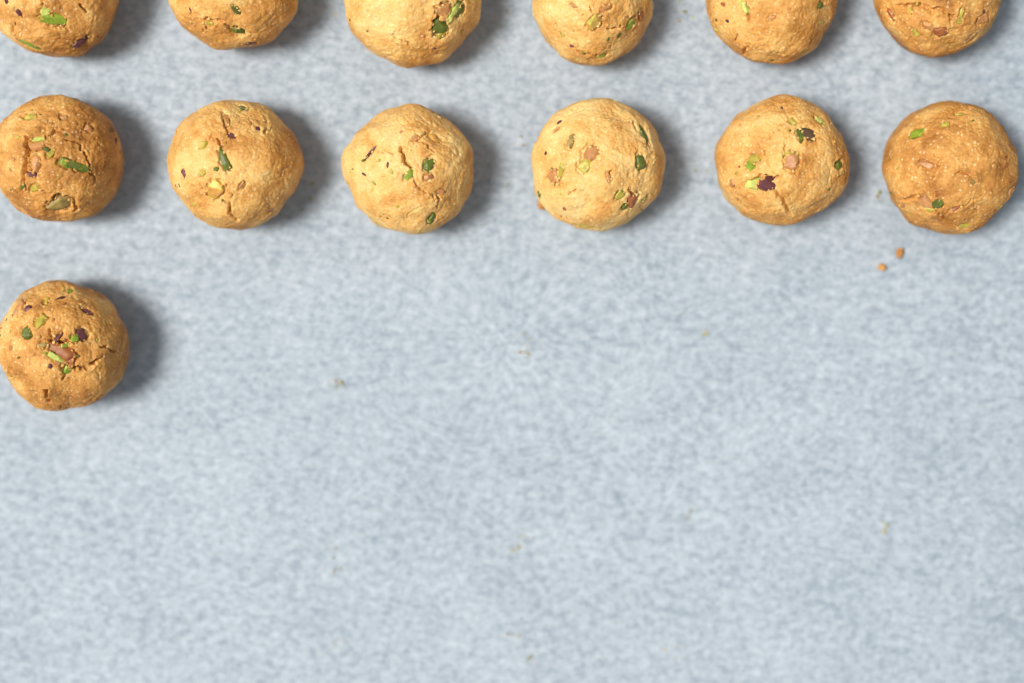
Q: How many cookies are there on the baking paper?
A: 13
